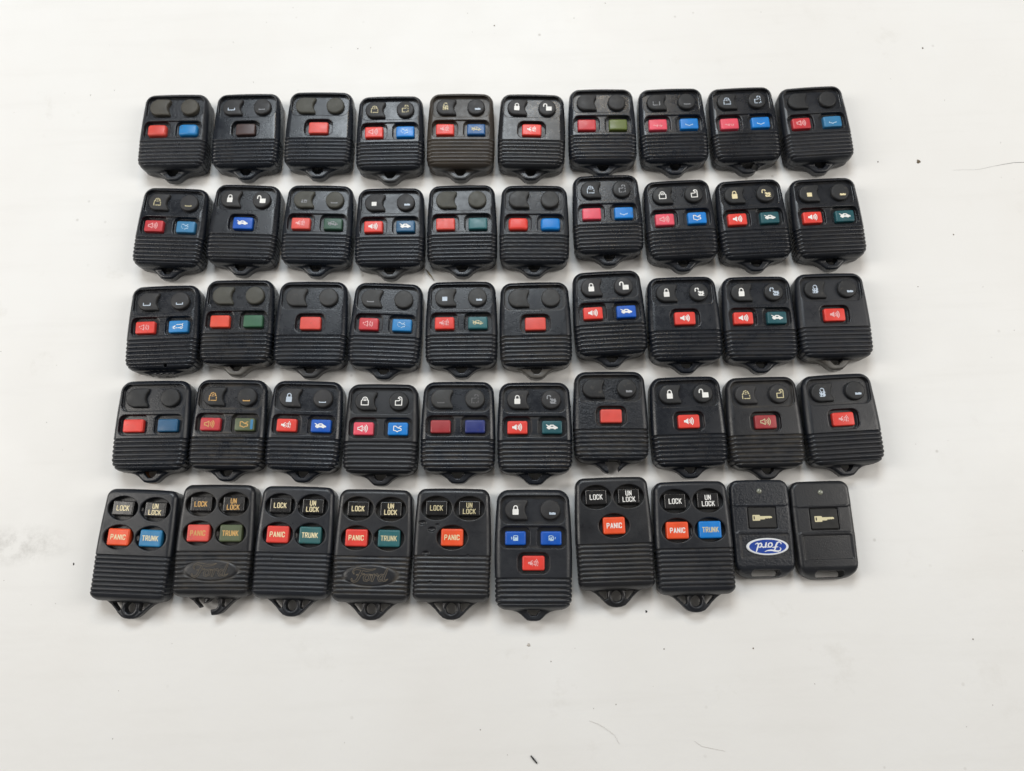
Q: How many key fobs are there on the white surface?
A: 50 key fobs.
